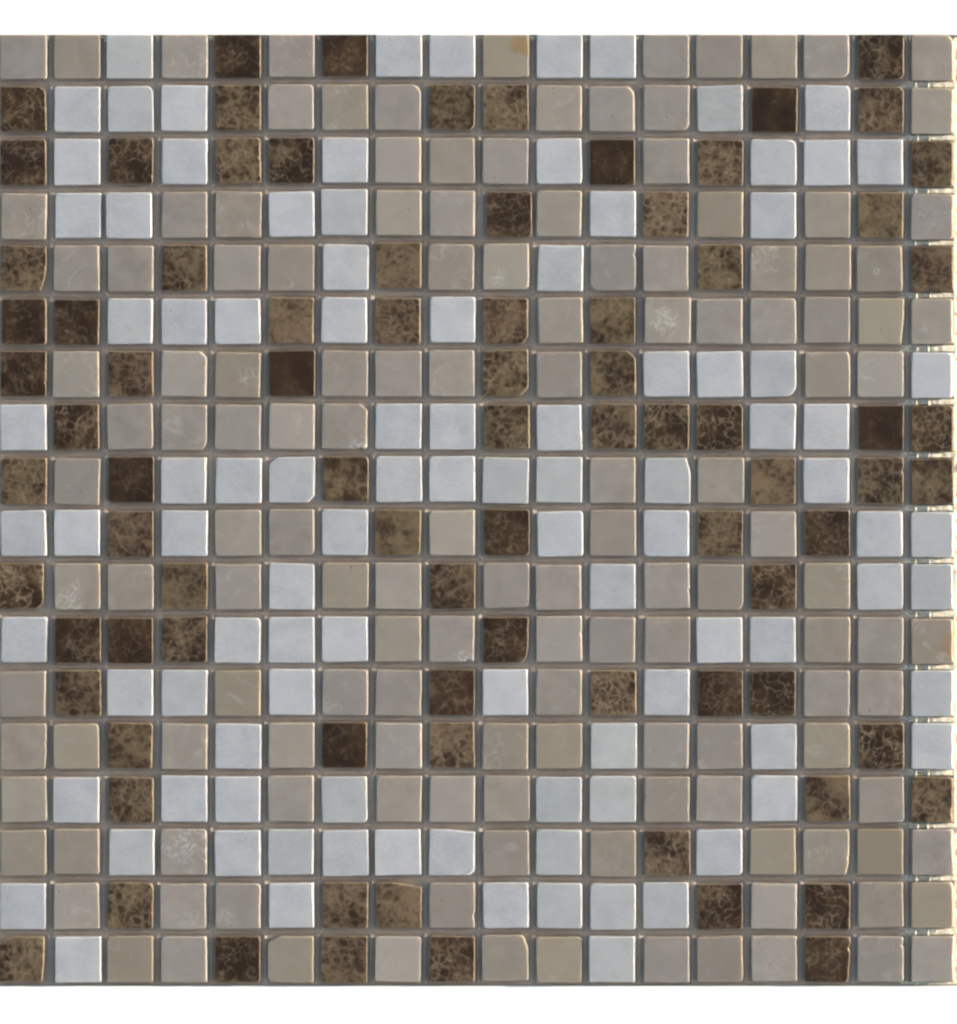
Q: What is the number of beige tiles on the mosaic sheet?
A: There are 140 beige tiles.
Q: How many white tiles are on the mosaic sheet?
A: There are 100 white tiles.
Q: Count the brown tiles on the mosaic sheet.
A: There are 84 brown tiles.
